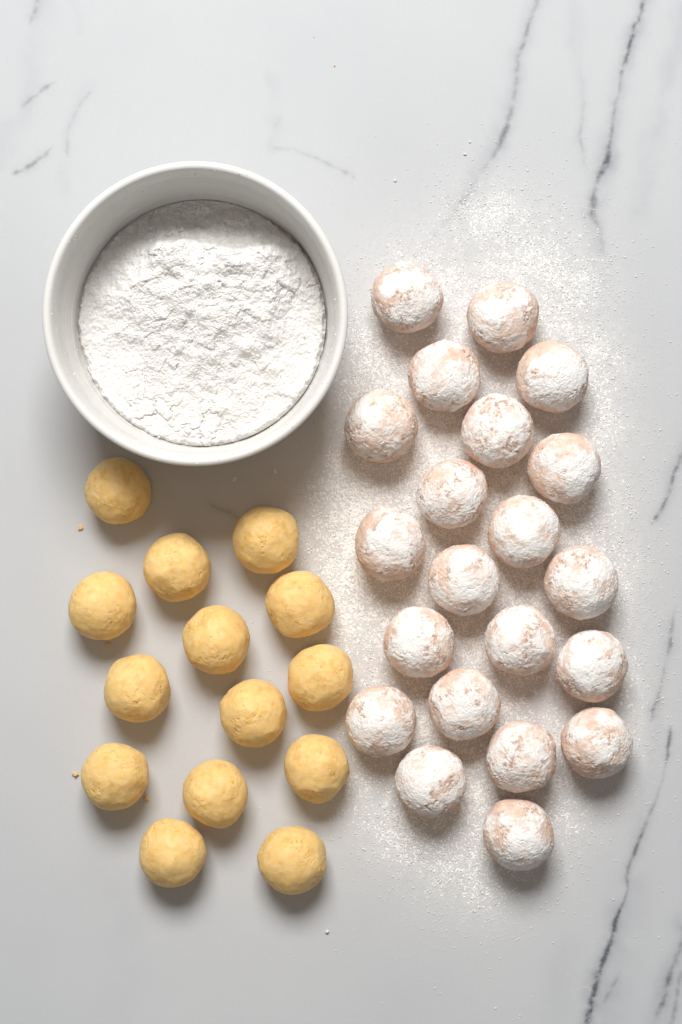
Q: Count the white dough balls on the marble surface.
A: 21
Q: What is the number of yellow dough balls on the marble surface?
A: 14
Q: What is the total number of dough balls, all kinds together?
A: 35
